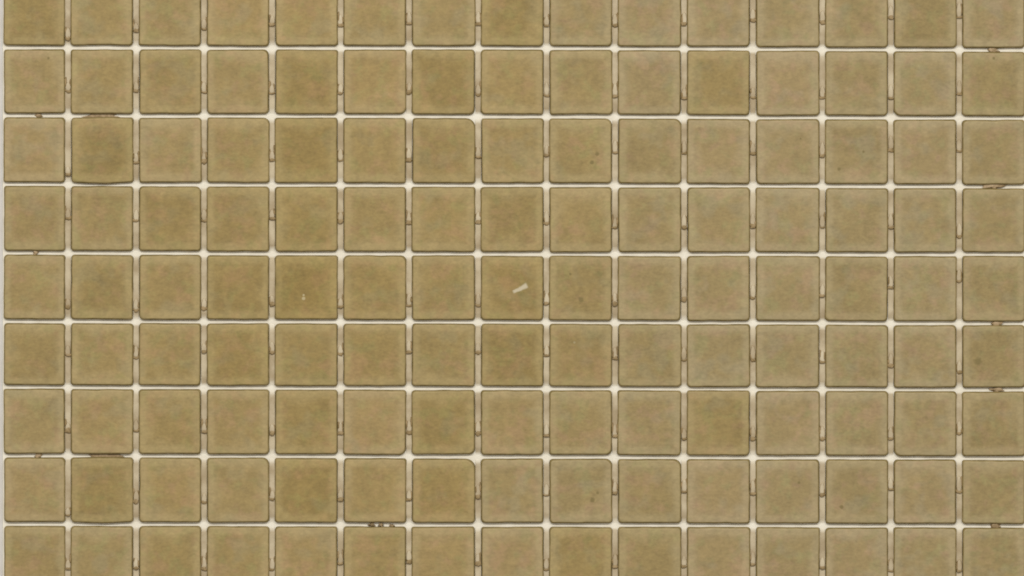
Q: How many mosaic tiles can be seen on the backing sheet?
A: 135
